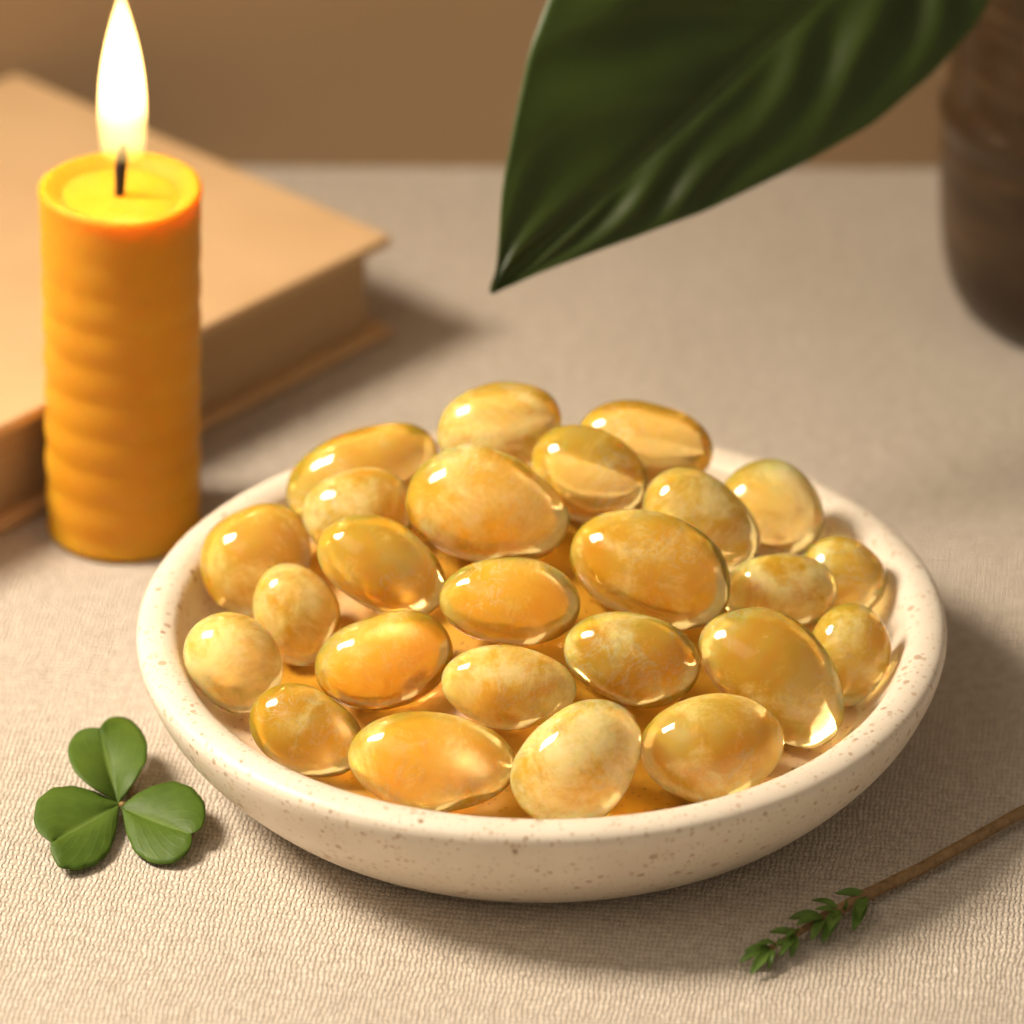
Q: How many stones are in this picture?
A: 25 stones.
